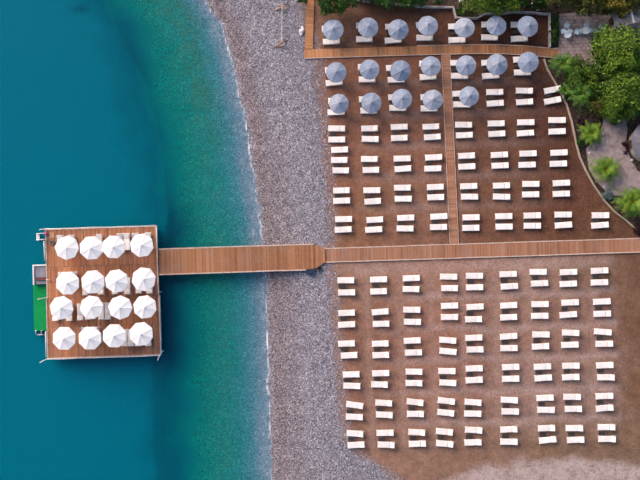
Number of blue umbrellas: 19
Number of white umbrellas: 16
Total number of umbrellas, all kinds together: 35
